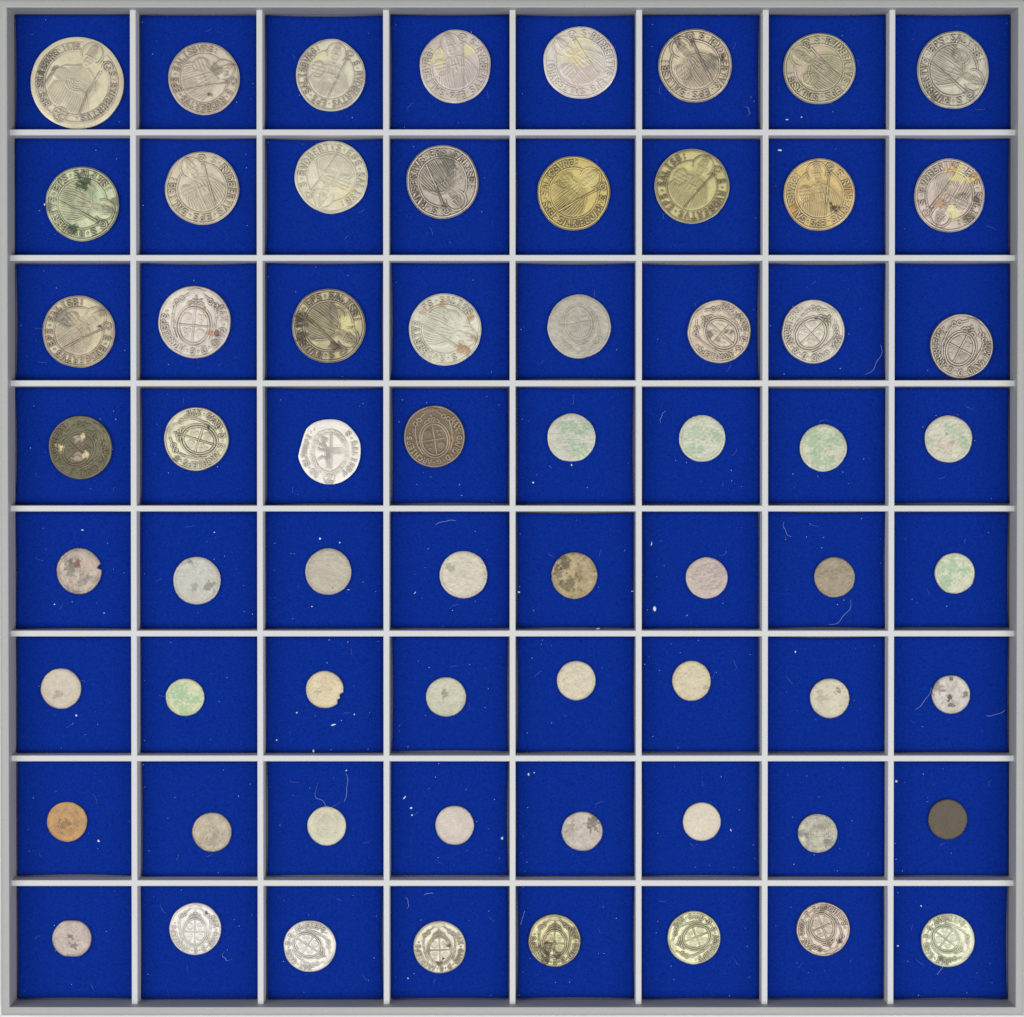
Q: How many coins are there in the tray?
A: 64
